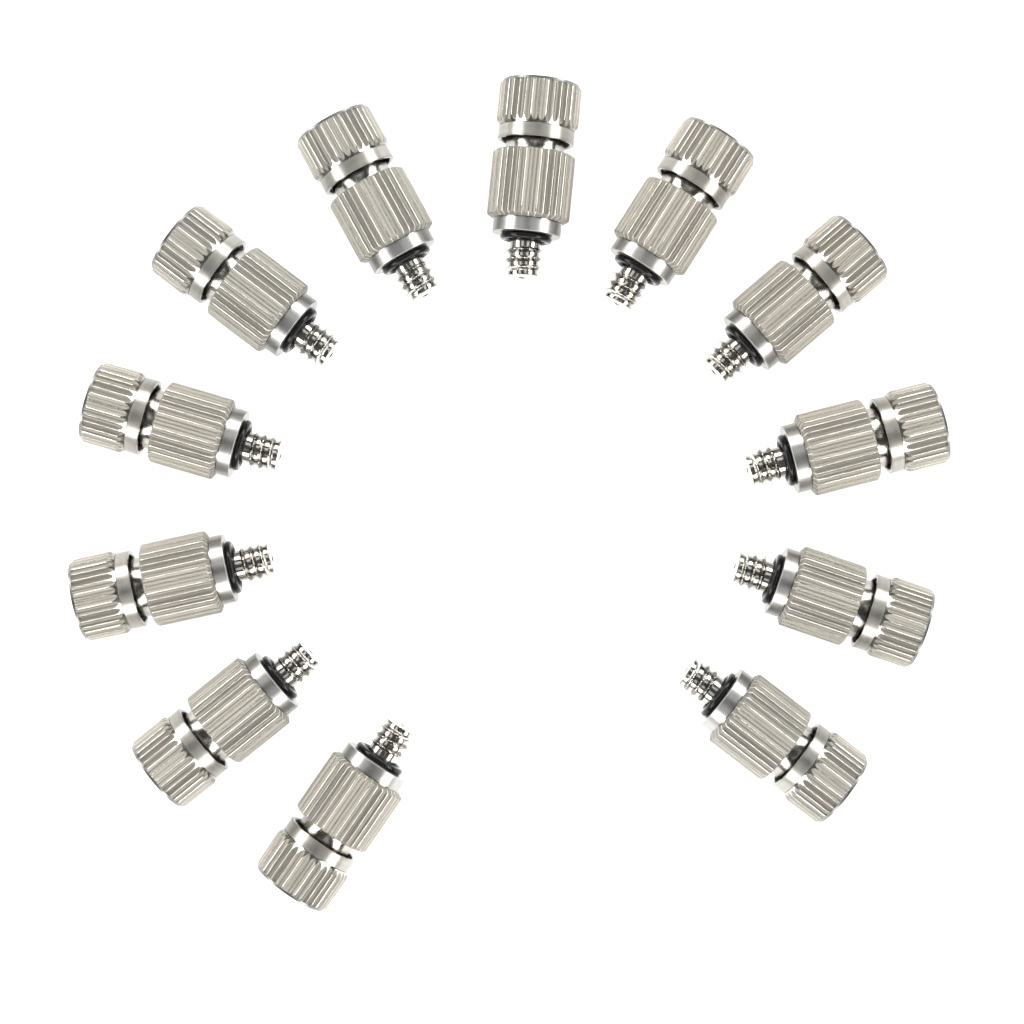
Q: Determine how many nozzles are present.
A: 12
